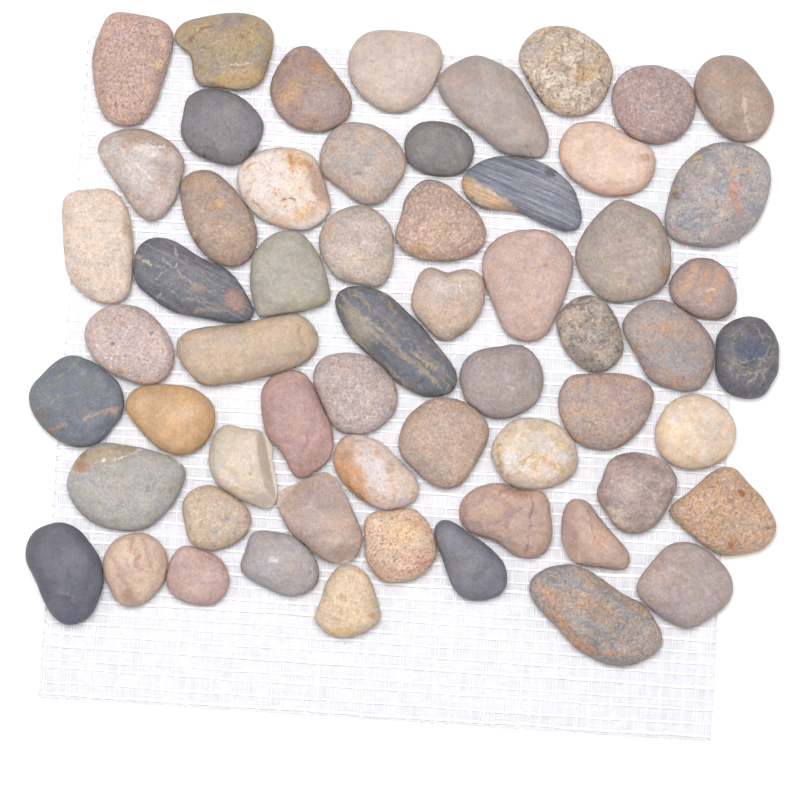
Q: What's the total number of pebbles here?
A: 59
